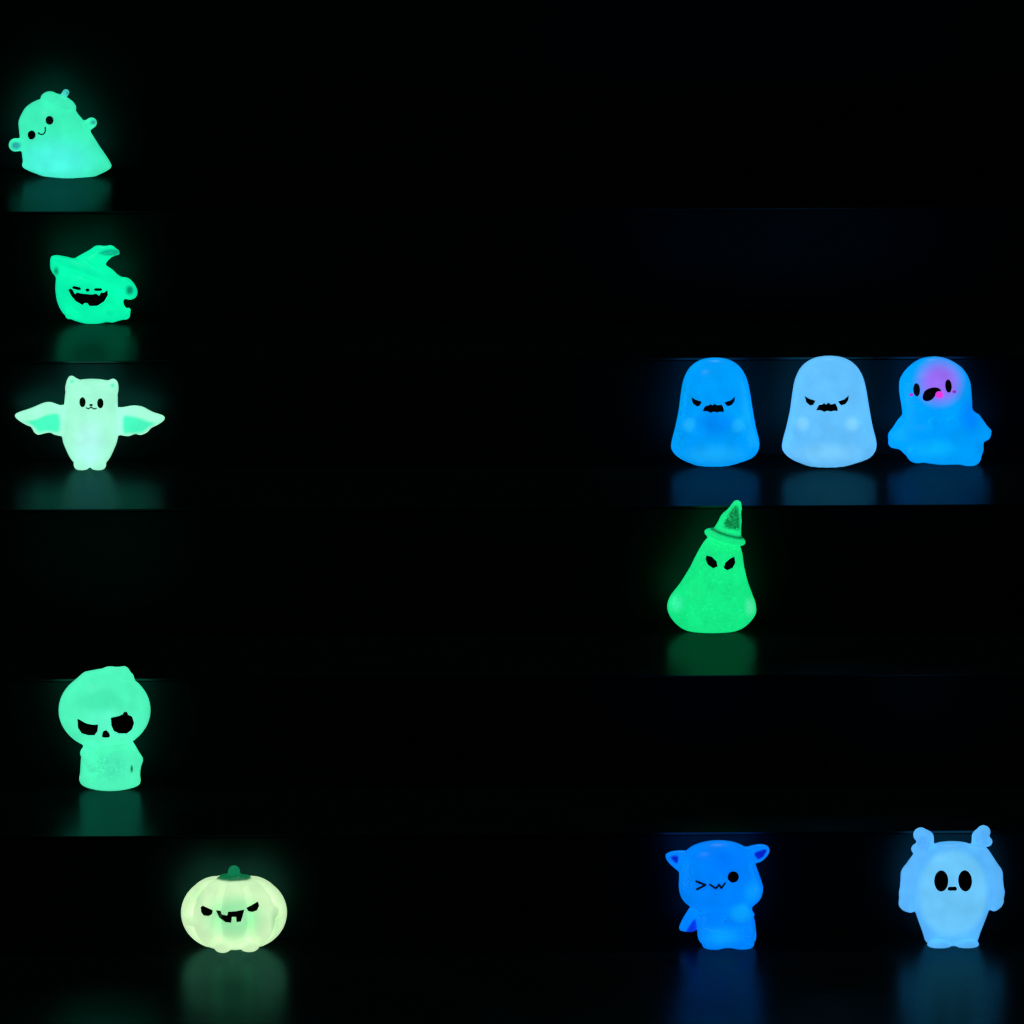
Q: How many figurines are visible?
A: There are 11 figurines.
